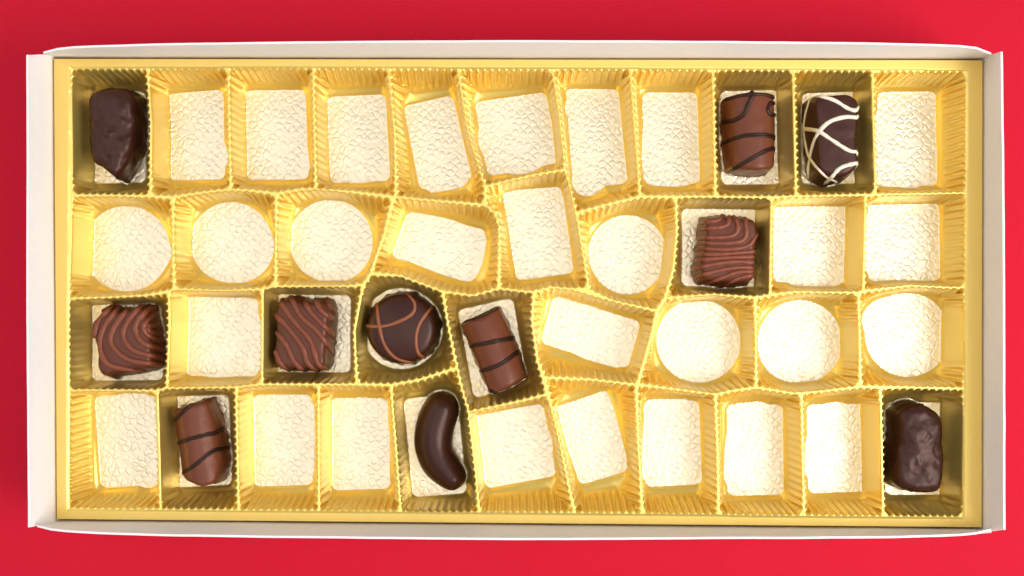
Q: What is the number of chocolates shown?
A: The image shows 11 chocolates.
